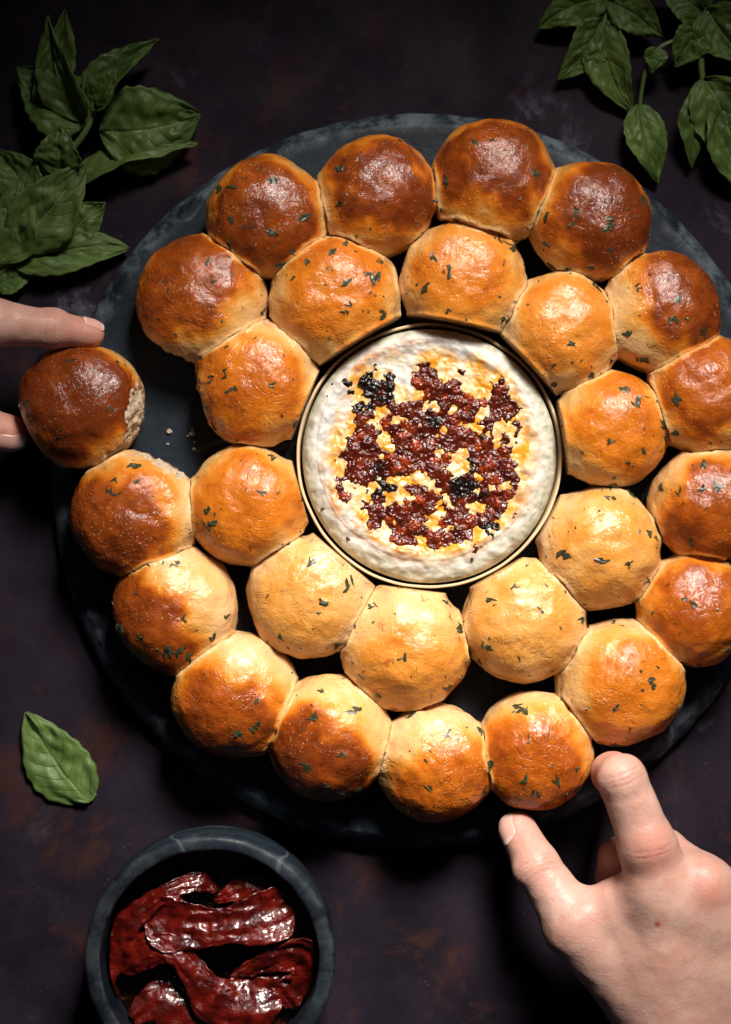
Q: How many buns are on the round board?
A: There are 27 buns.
